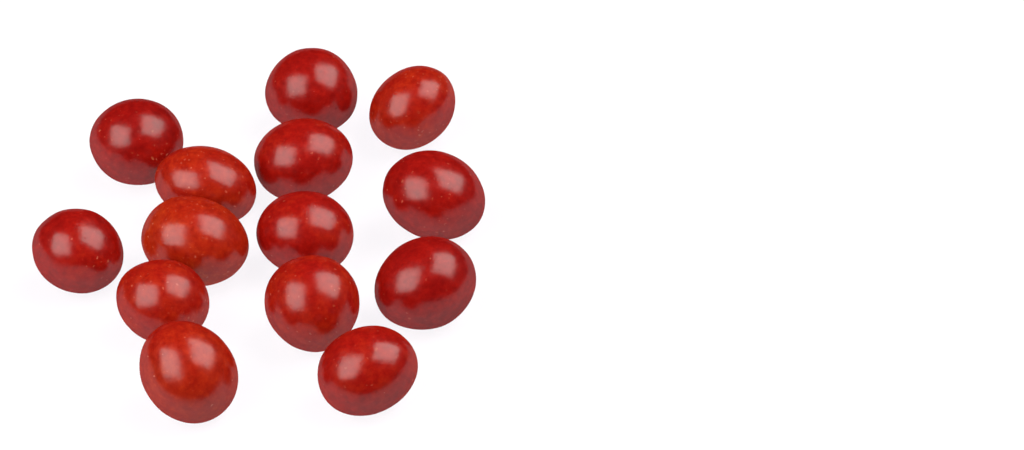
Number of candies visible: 14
